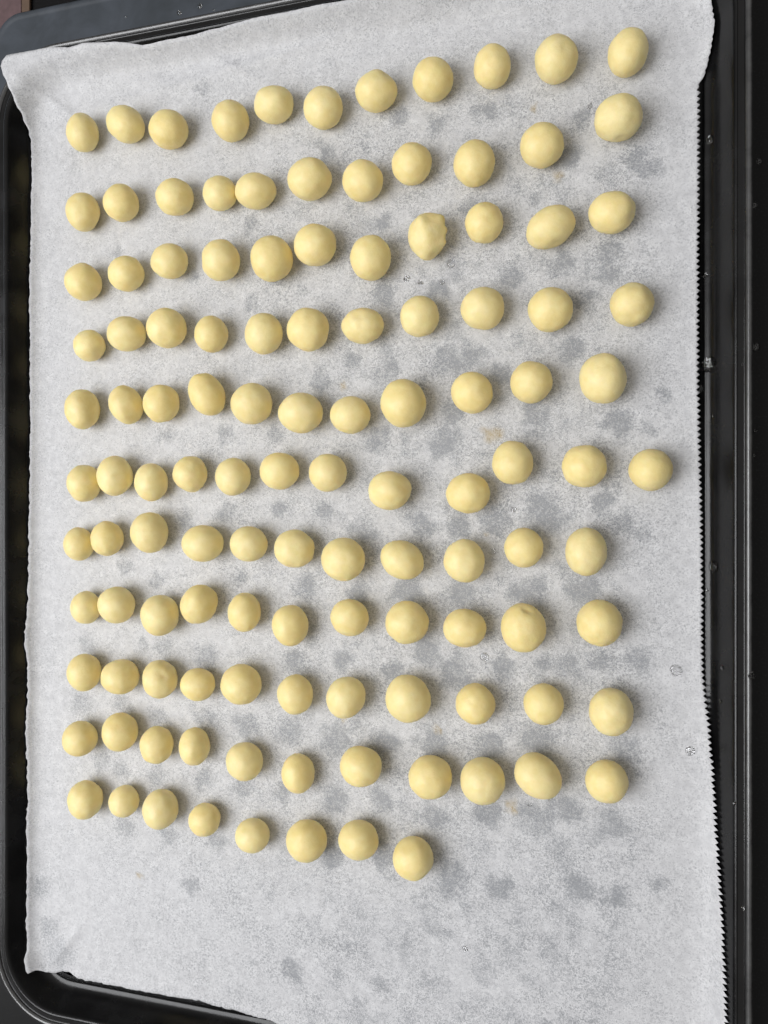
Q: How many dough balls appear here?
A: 119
